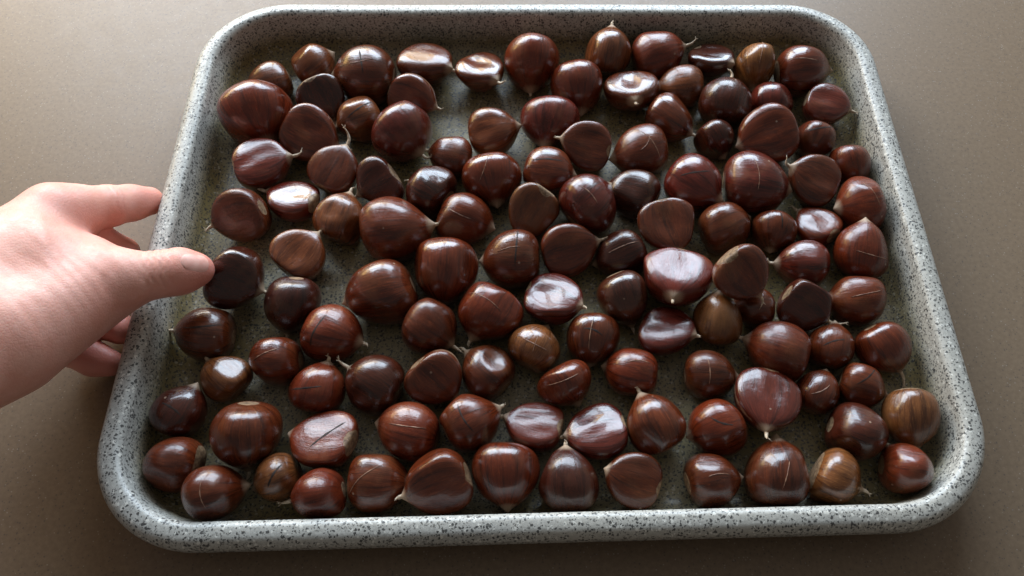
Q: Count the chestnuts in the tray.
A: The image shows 119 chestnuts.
